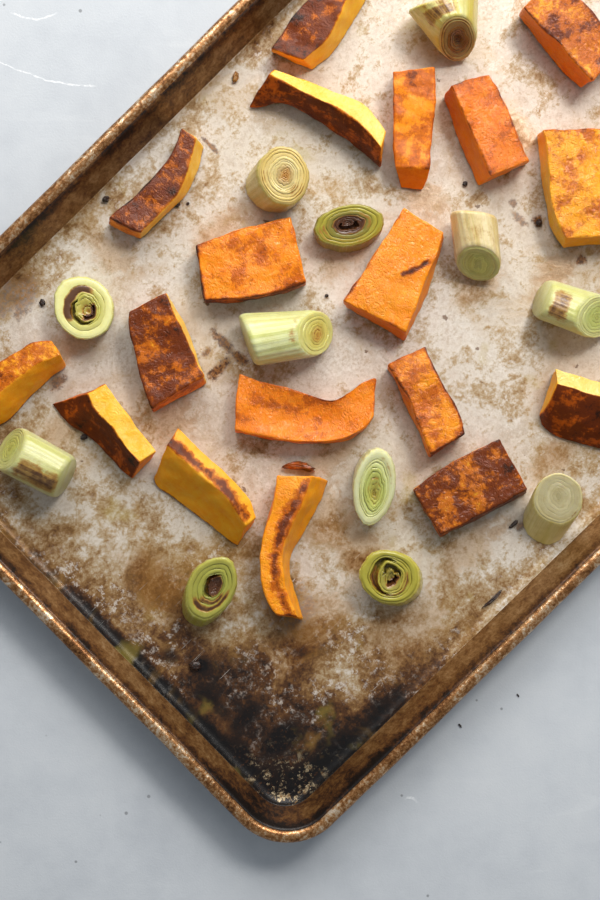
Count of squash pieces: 18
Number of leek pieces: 12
